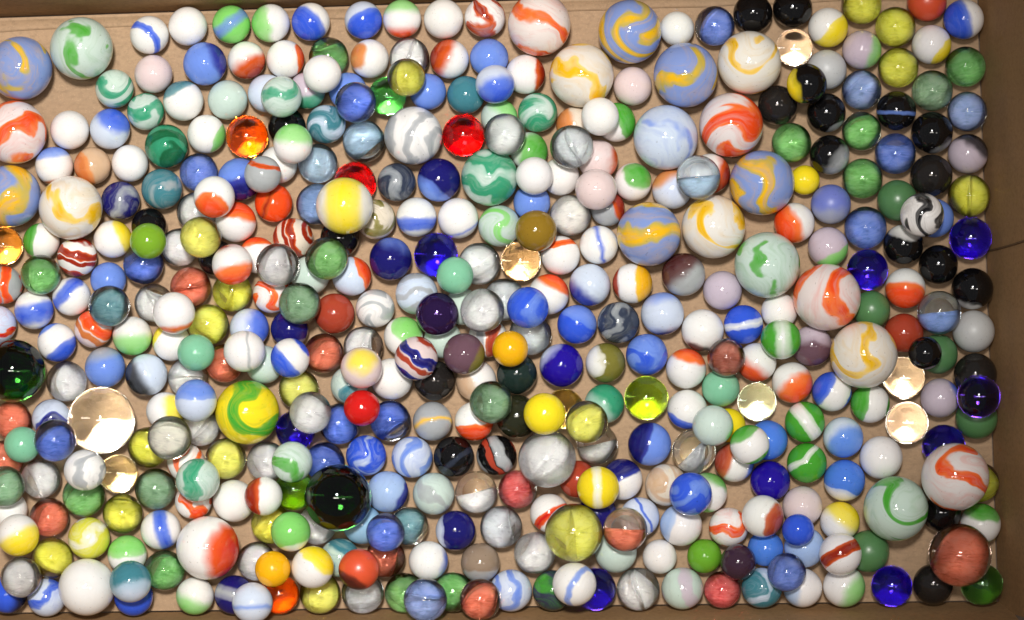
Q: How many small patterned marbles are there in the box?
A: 186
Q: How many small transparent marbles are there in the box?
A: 121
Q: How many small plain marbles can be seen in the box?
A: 85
